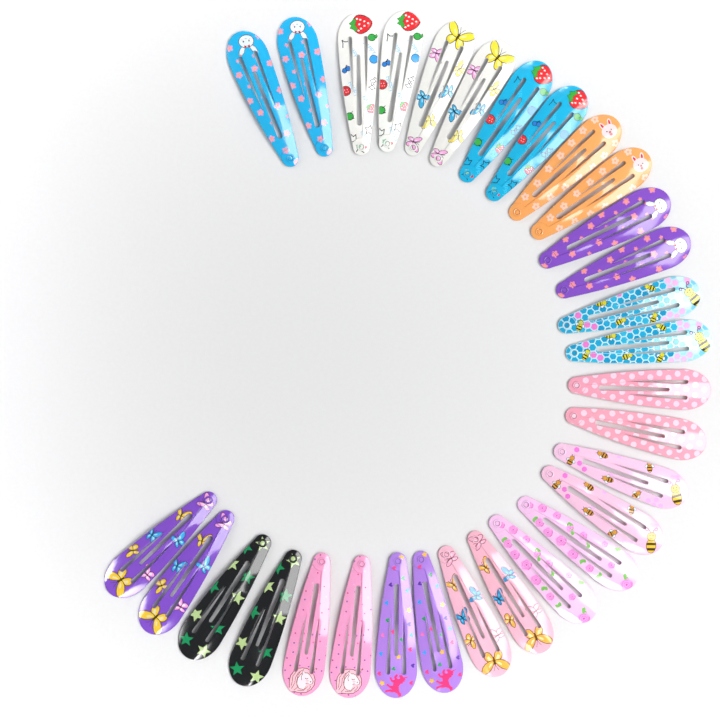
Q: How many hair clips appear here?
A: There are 30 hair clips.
